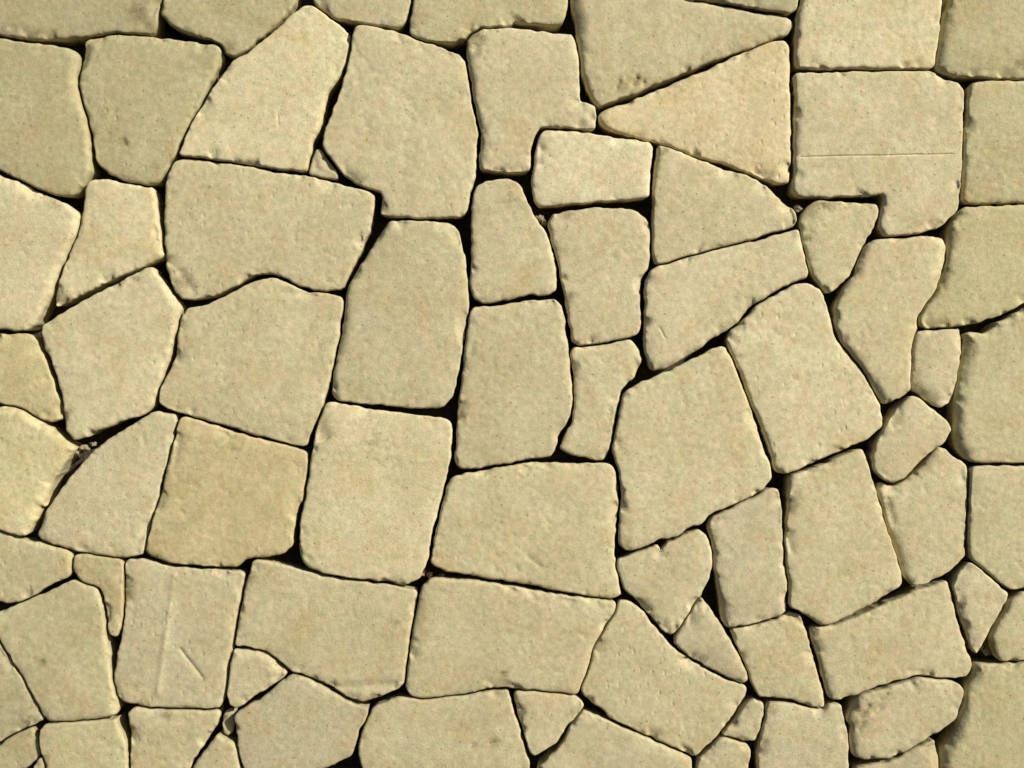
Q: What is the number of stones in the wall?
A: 79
